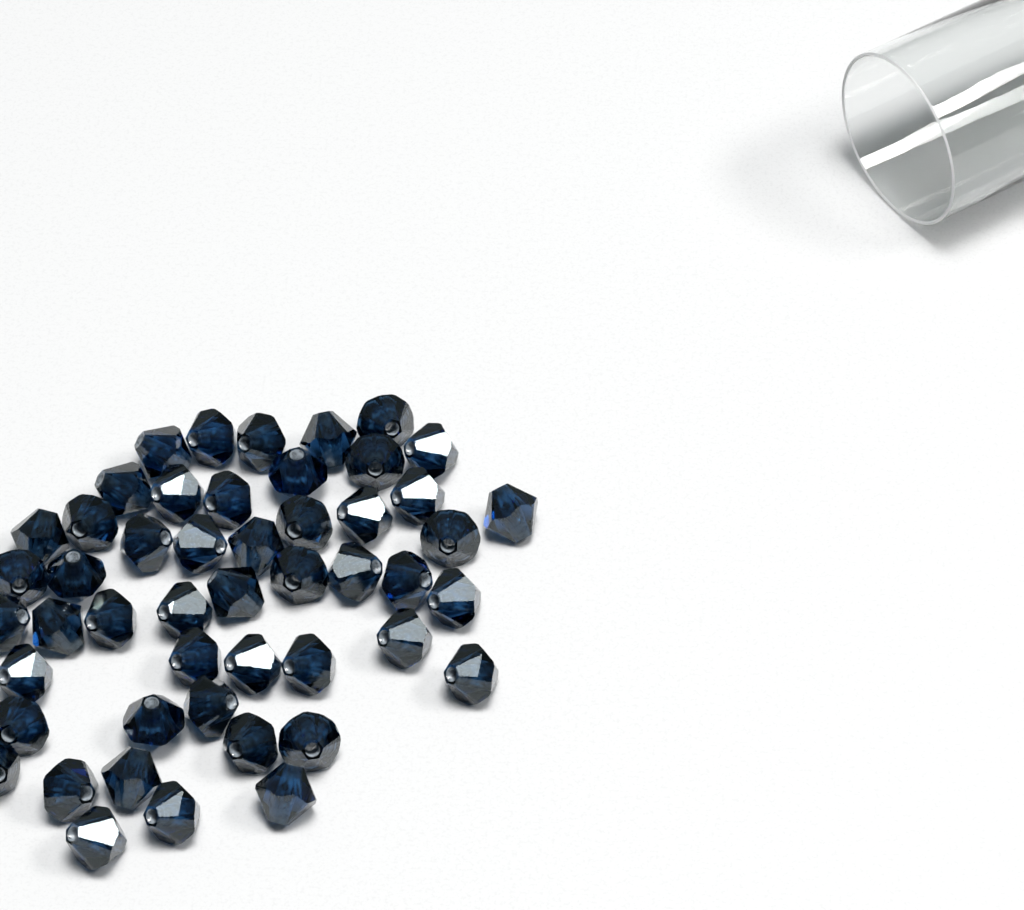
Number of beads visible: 49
